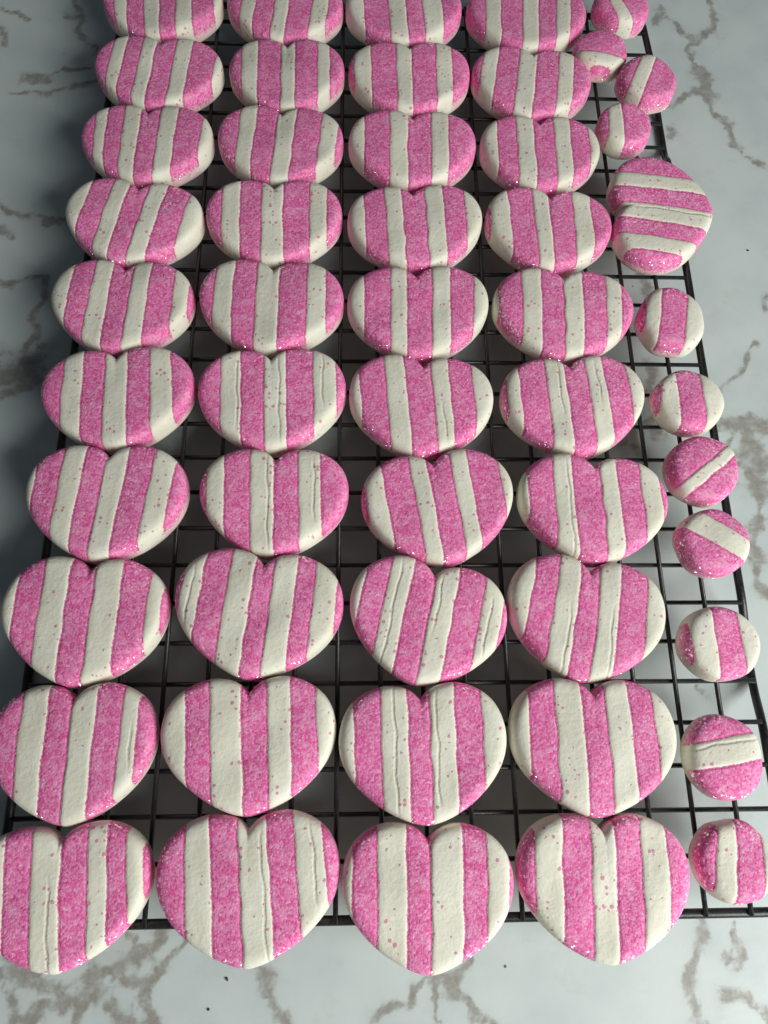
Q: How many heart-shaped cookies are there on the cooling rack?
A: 41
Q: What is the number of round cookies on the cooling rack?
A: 11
